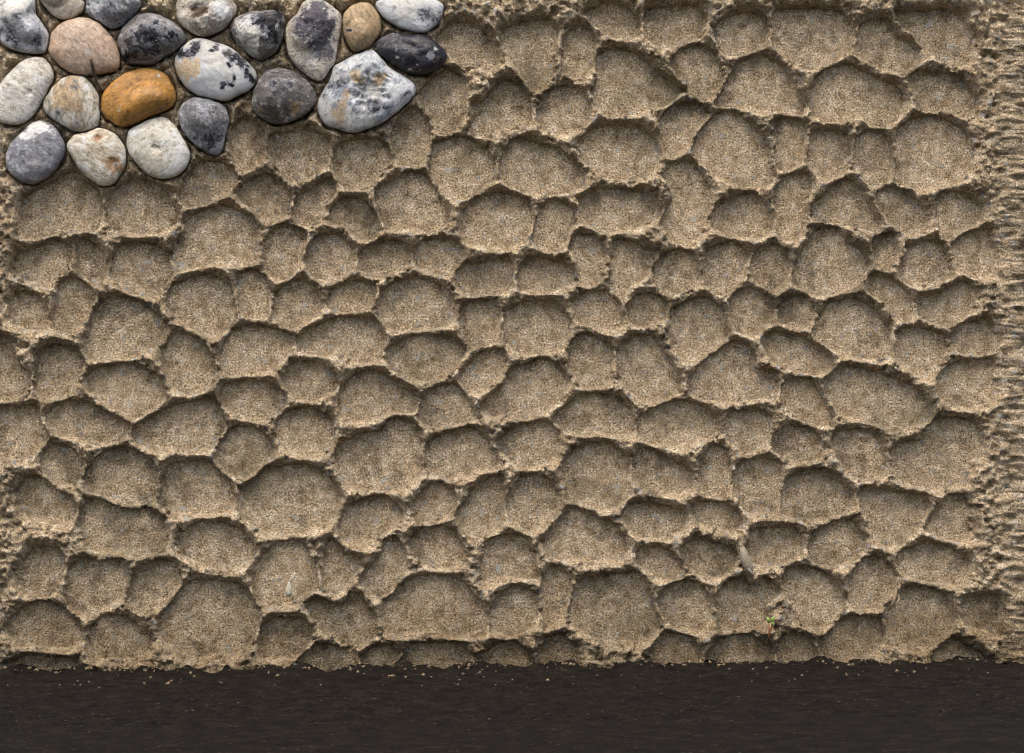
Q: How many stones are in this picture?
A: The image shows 21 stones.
